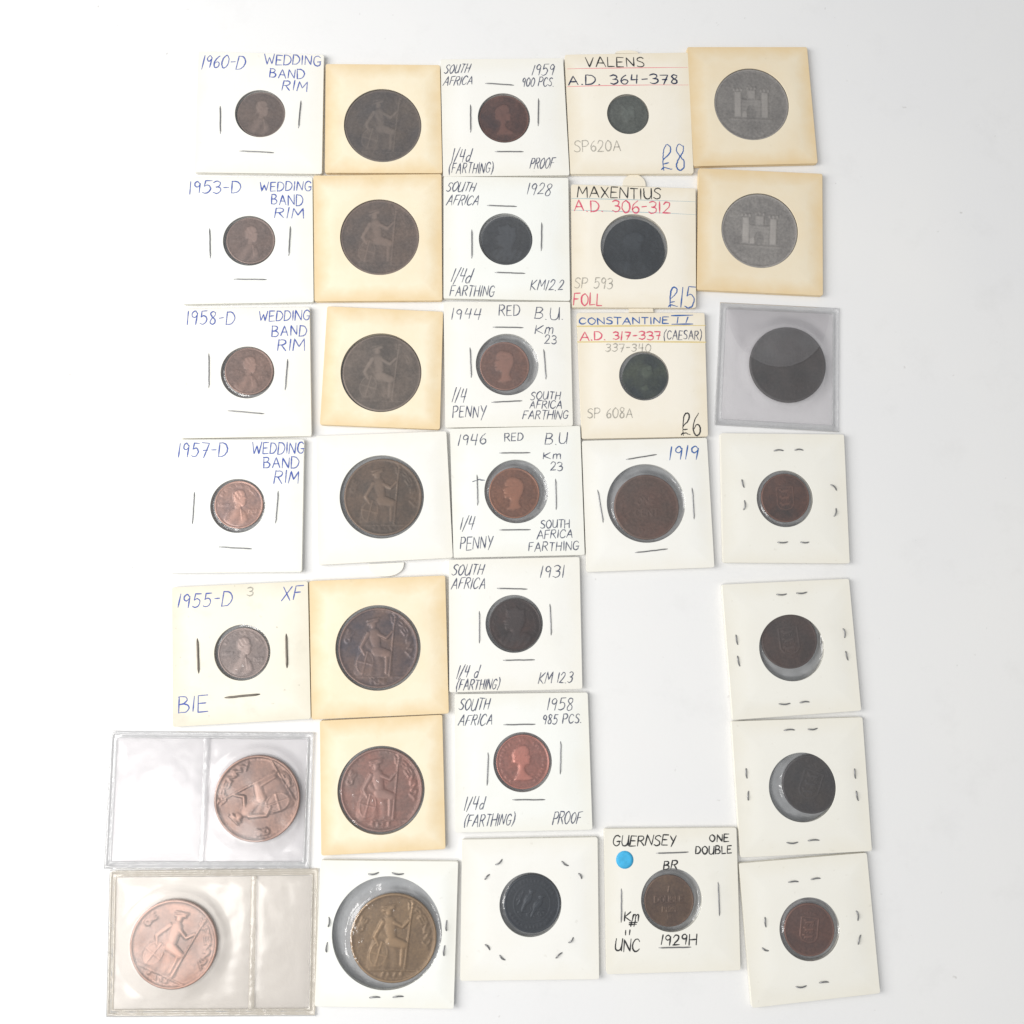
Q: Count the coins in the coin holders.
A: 33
